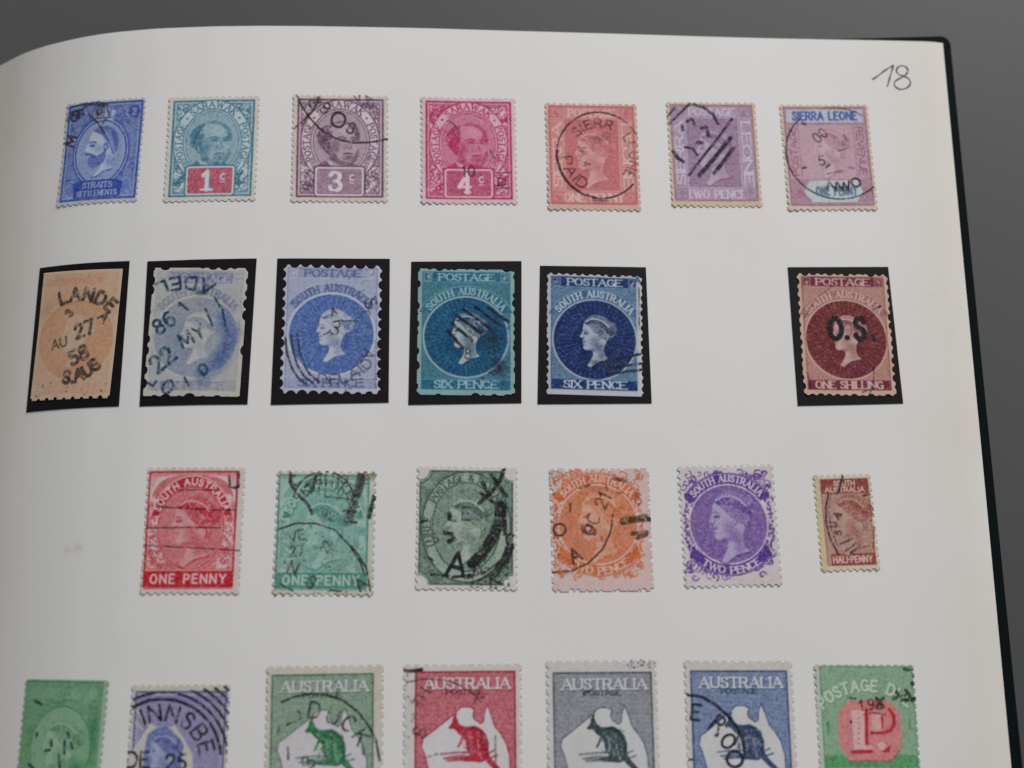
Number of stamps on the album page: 26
